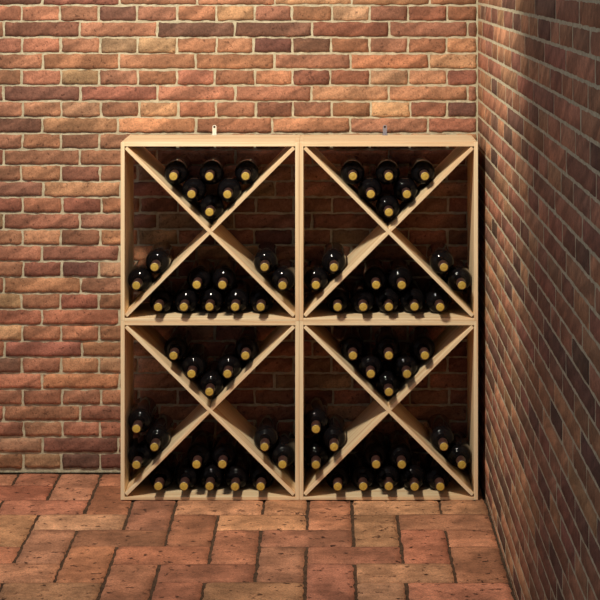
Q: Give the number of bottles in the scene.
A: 69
